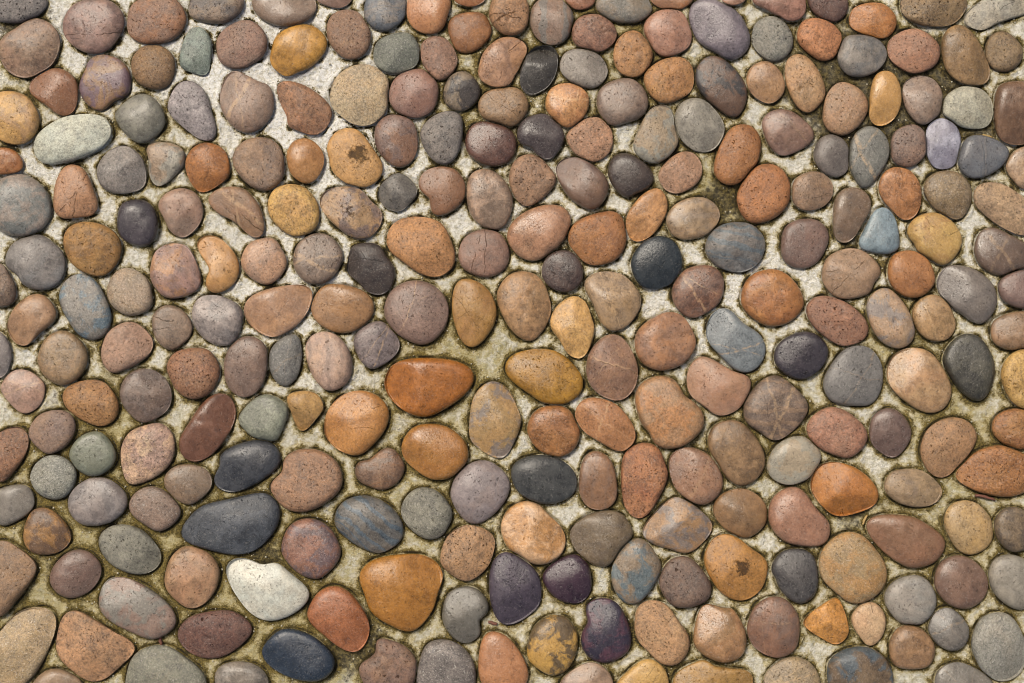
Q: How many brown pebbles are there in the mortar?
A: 140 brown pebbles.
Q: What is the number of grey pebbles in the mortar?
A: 57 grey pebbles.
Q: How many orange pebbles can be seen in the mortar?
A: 51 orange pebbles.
